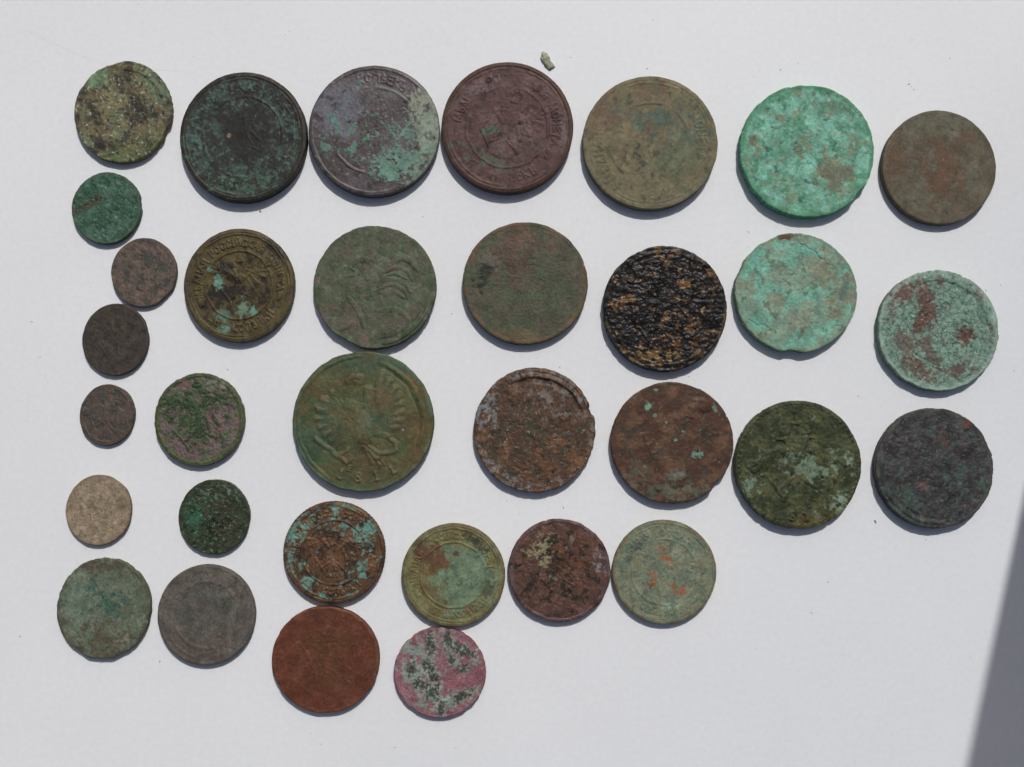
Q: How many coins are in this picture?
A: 33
